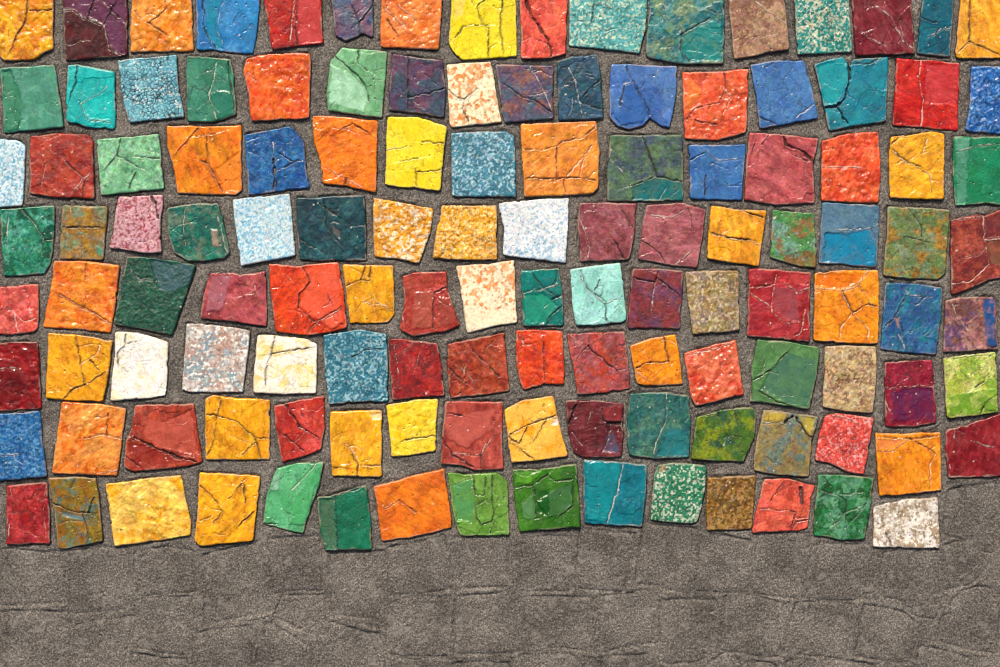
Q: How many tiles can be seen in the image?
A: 126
